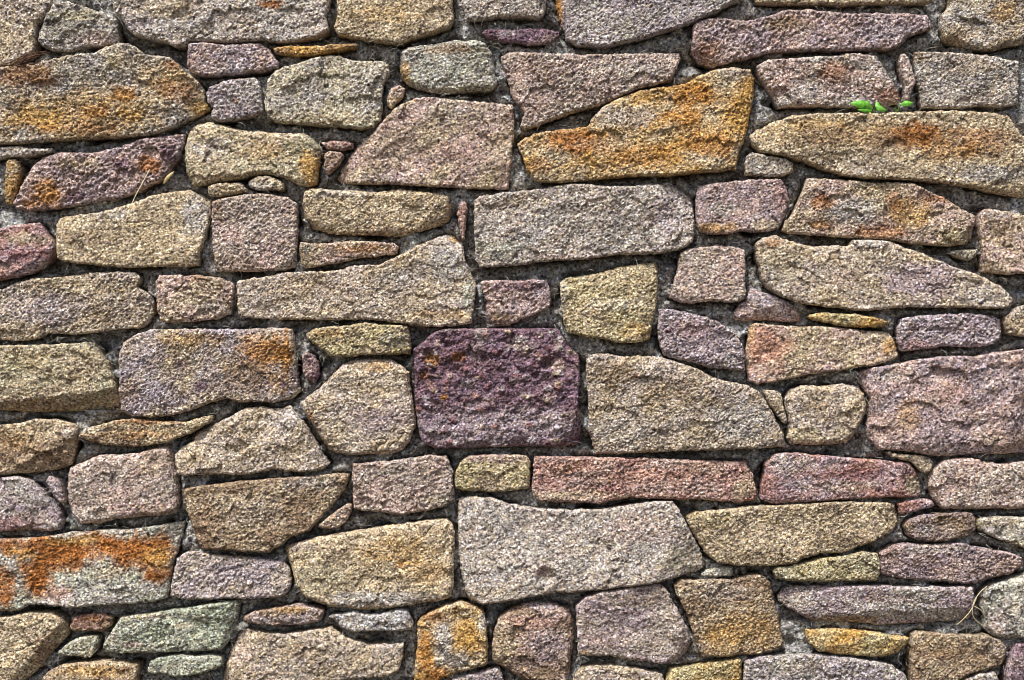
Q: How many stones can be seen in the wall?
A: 115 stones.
